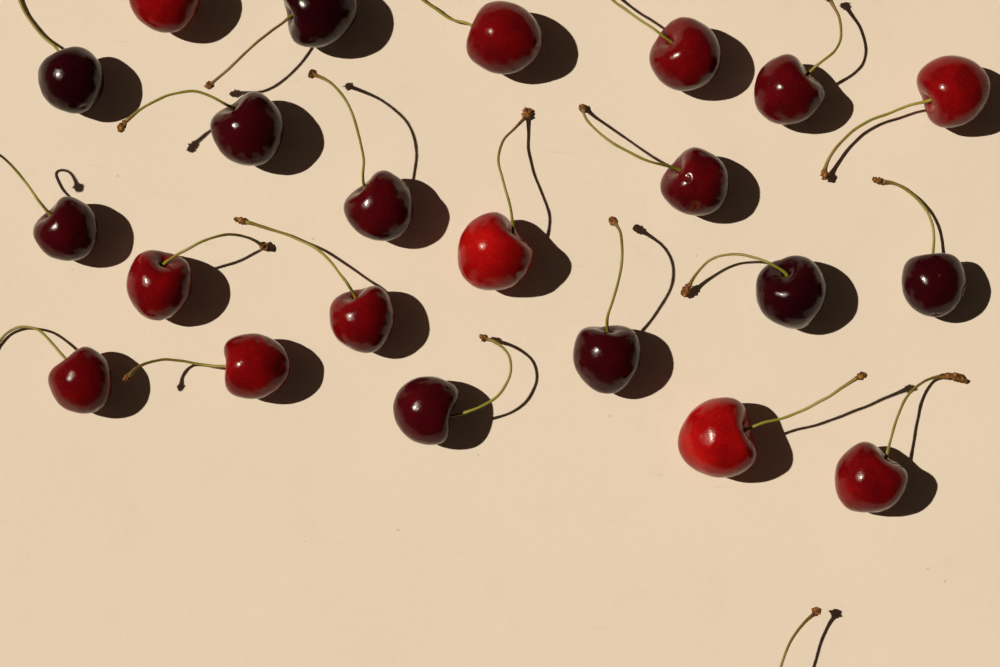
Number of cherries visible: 22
